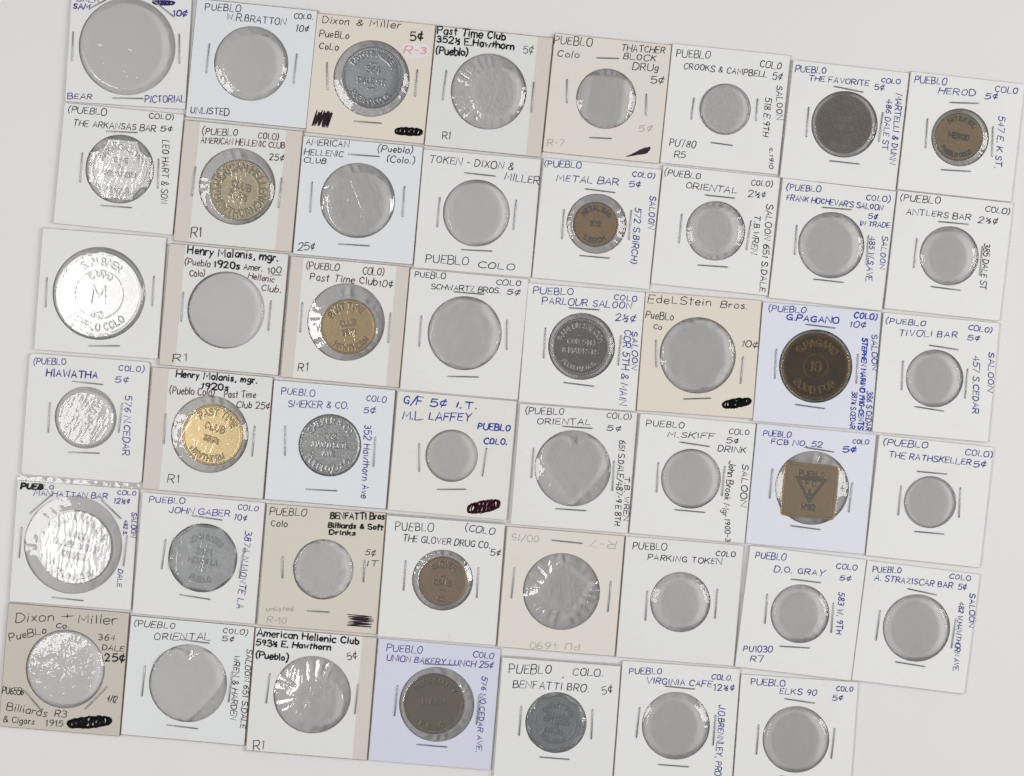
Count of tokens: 18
